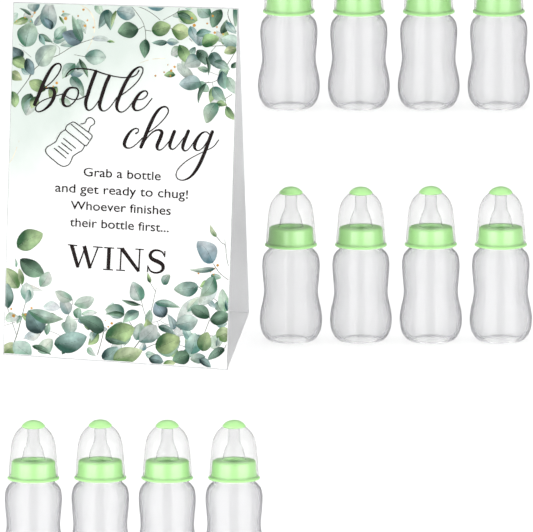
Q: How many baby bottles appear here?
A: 12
